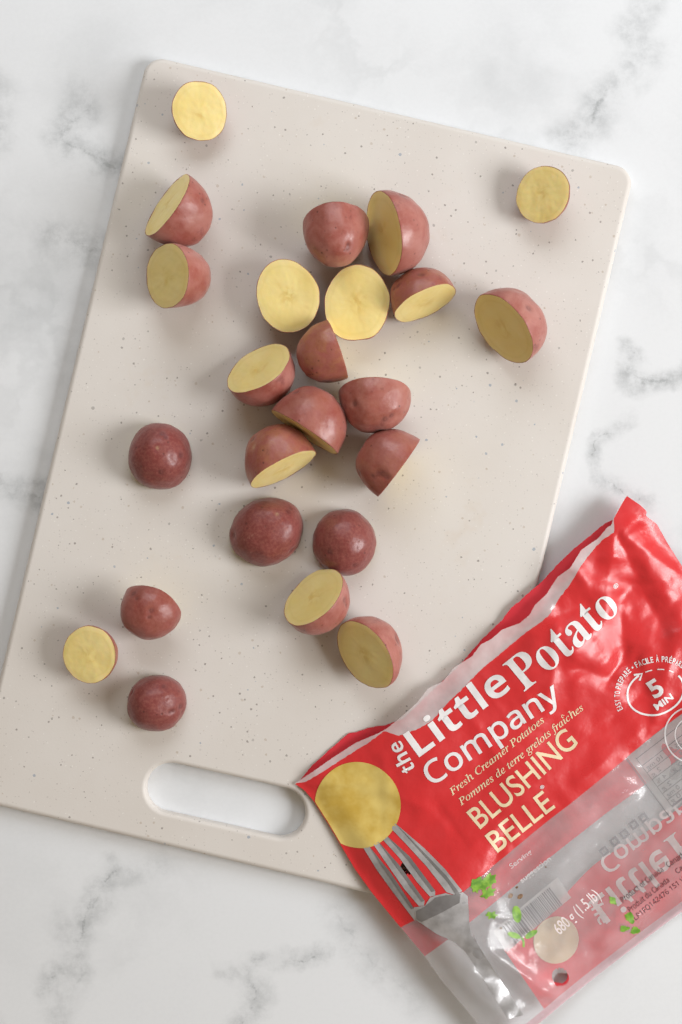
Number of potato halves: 24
